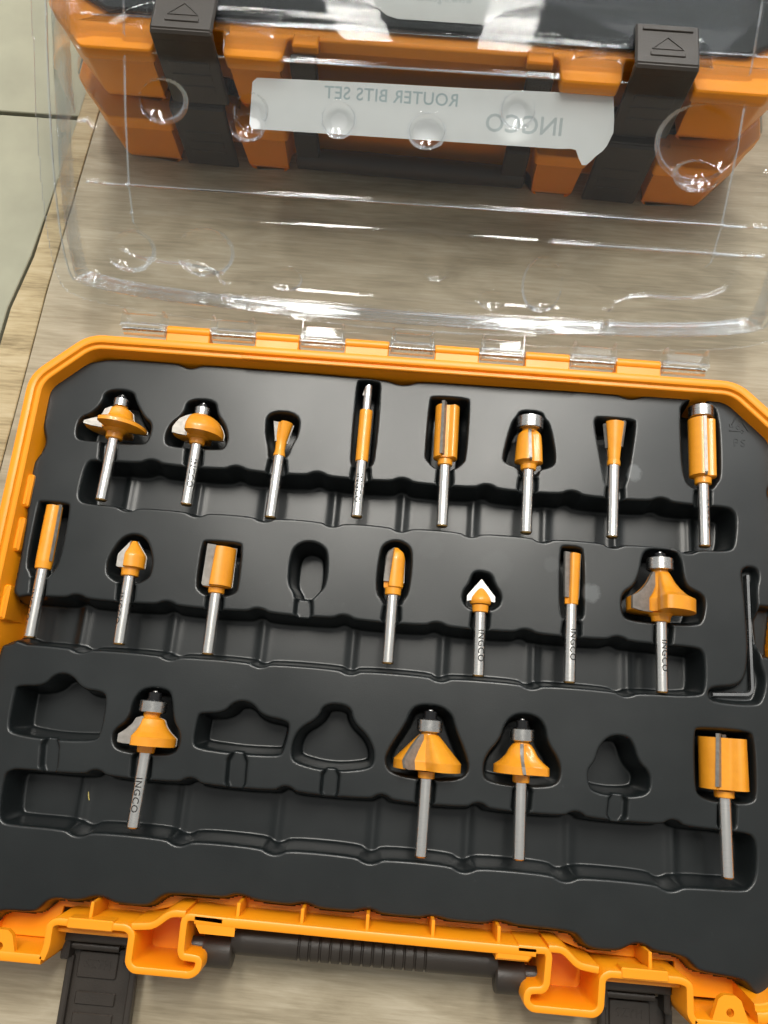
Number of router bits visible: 19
